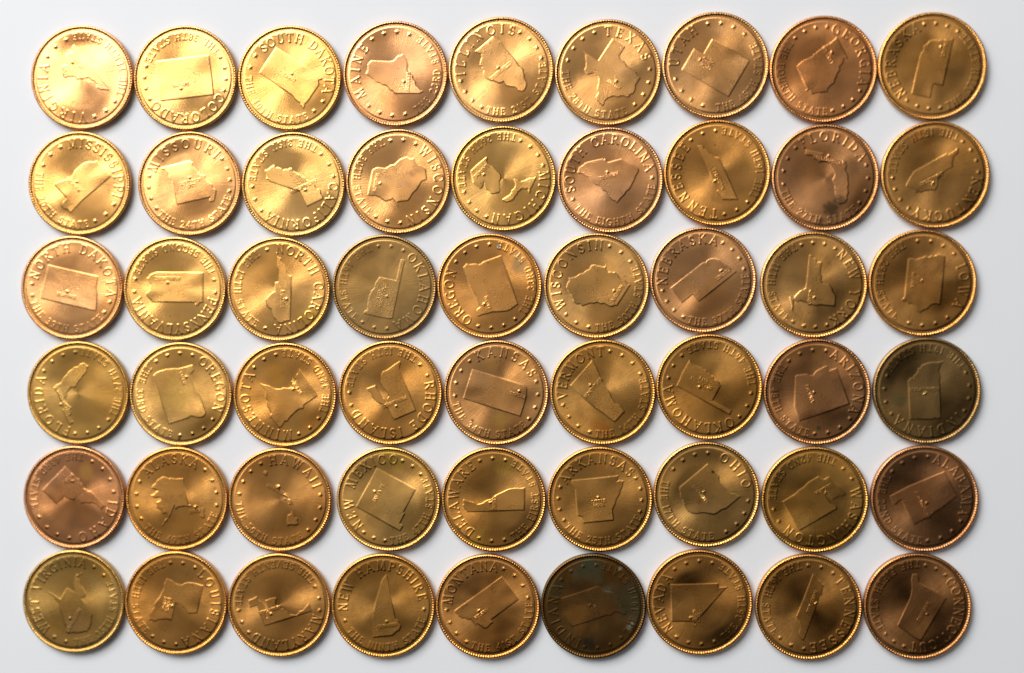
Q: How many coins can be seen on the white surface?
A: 54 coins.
